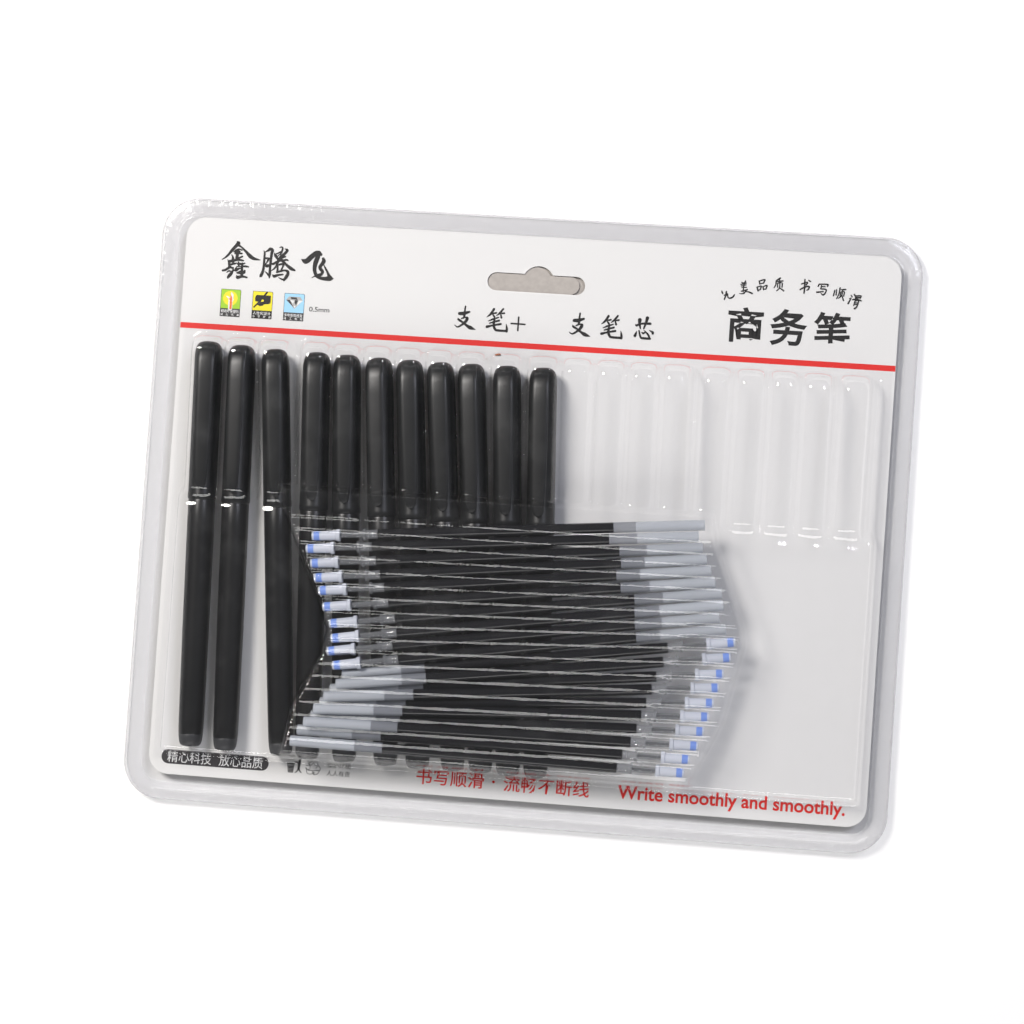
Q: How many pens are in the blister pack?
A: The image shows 11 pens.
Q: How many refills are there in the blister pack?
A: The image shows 20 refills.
